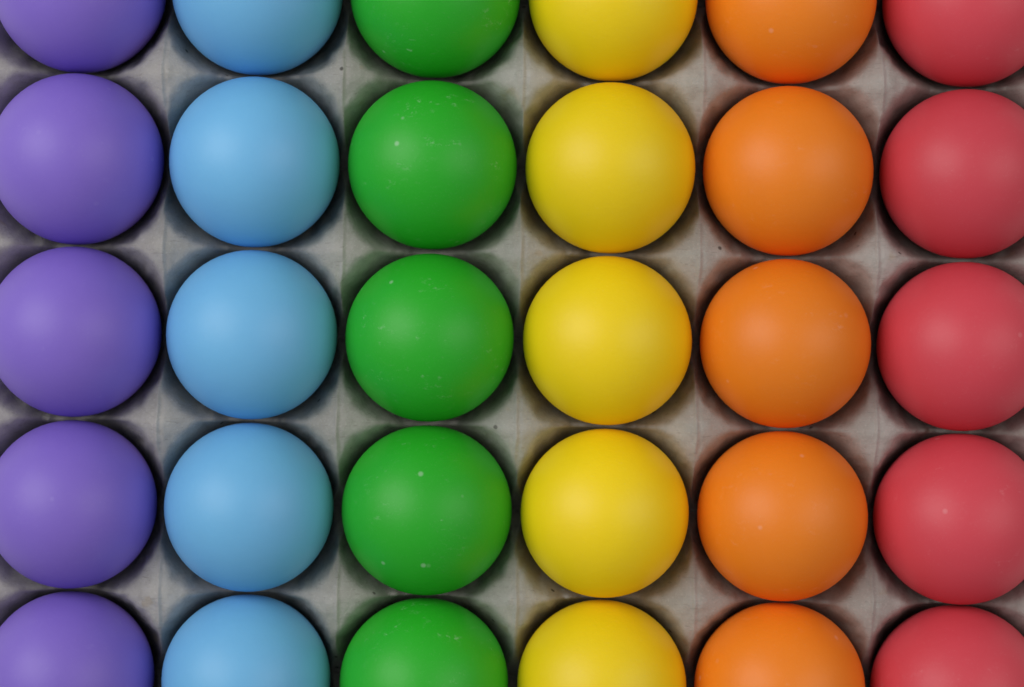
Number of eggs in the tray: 30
